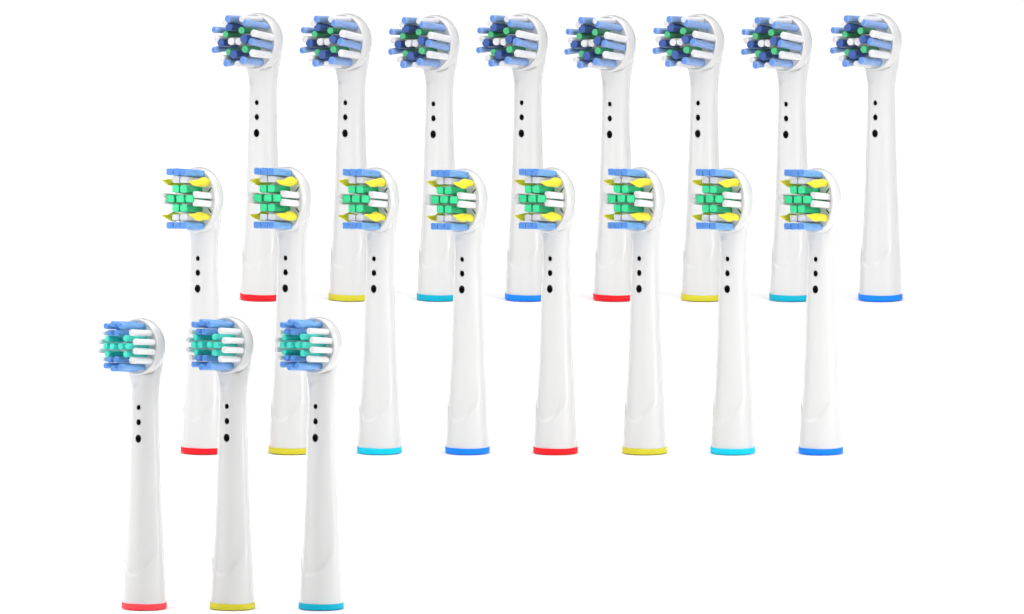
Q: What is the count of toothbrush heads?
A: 19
